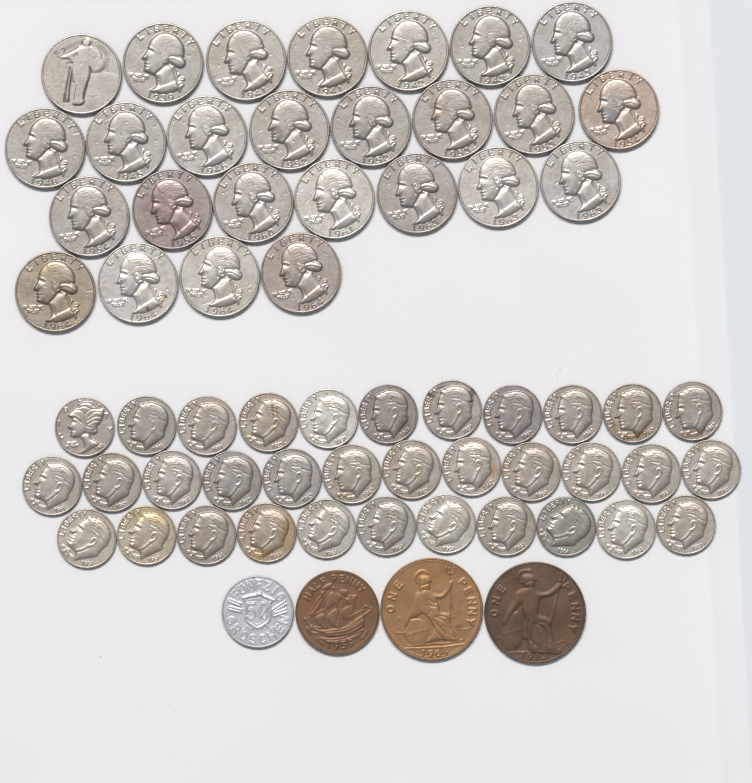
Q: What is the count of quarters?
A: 26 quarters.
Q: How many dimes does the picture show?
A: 34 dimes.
